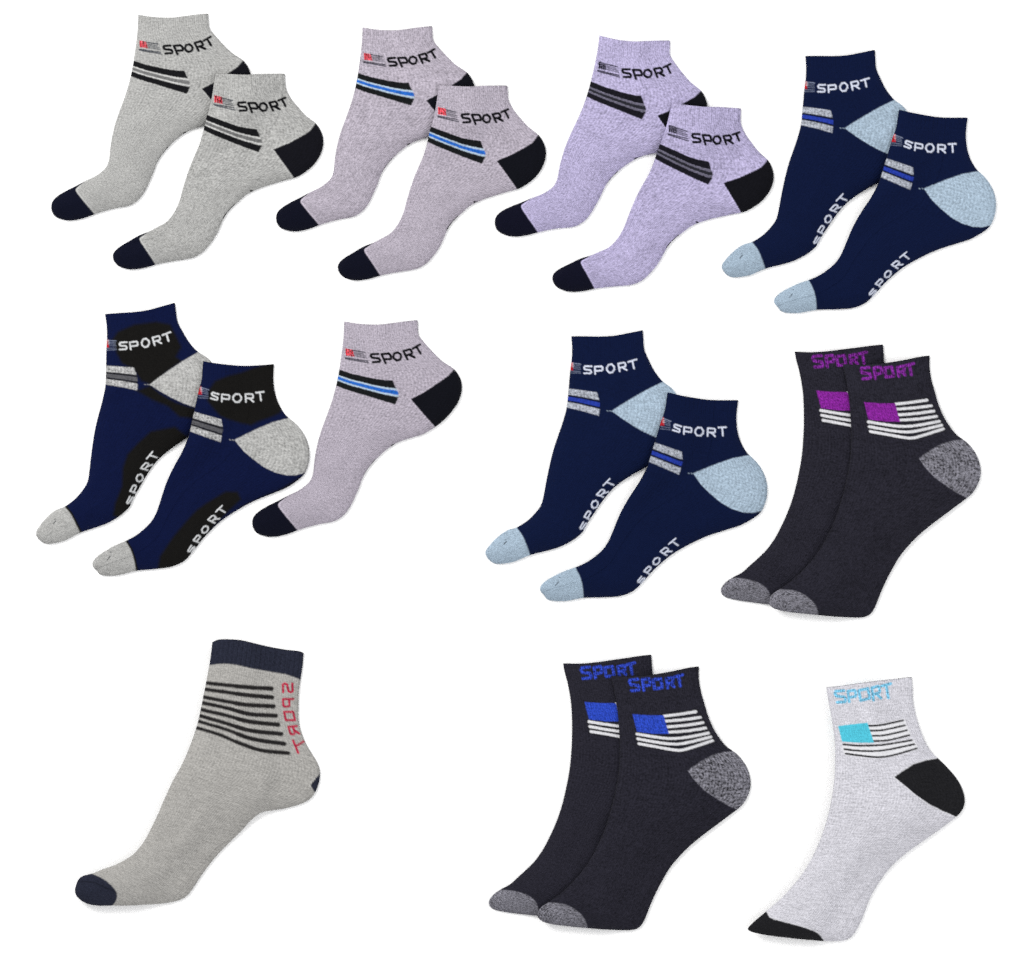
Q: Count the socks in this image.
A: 19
